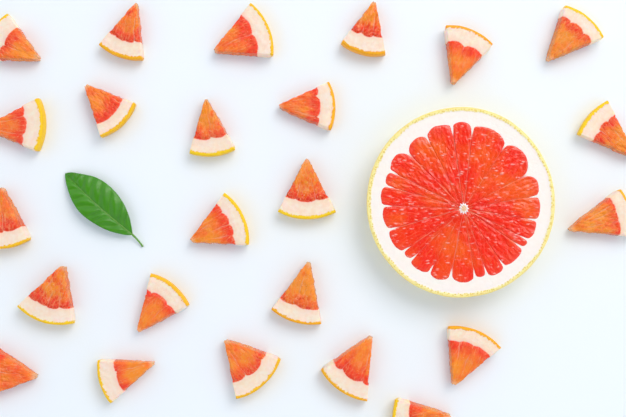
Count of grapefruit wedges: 24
